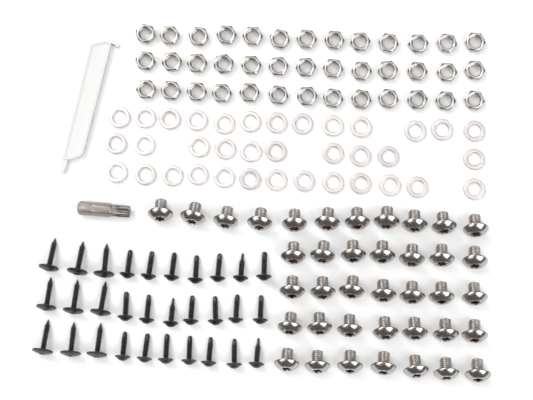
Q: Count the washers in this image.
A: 36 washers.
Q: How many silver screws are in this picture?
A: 39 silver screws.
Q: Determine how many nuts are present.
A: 39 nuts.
